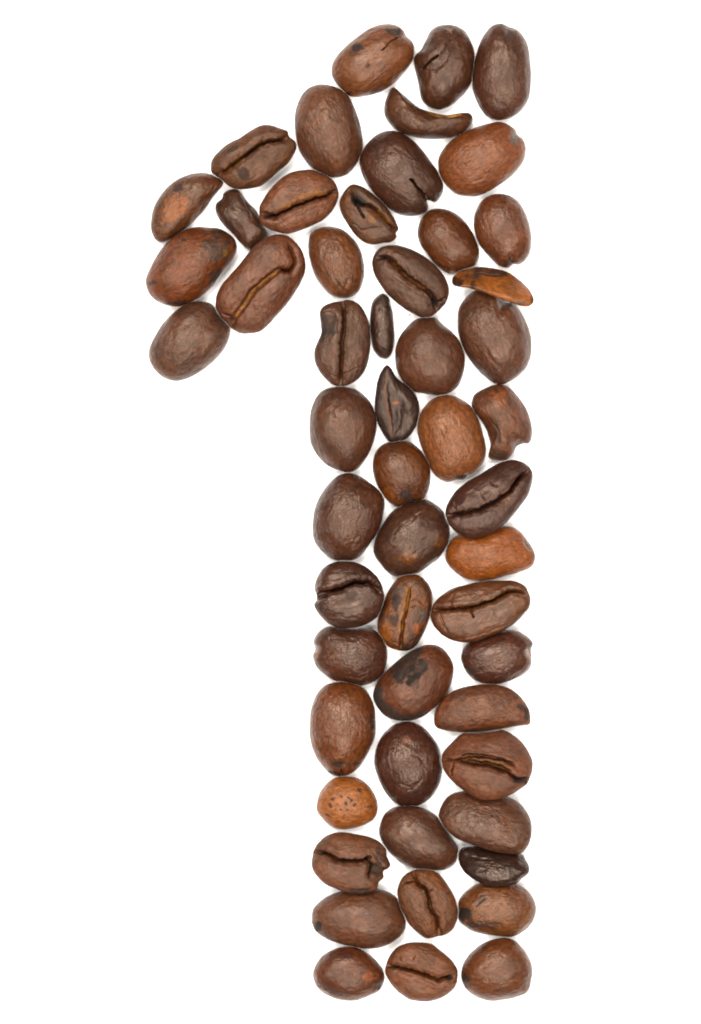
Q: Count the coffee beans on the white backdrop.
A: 54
